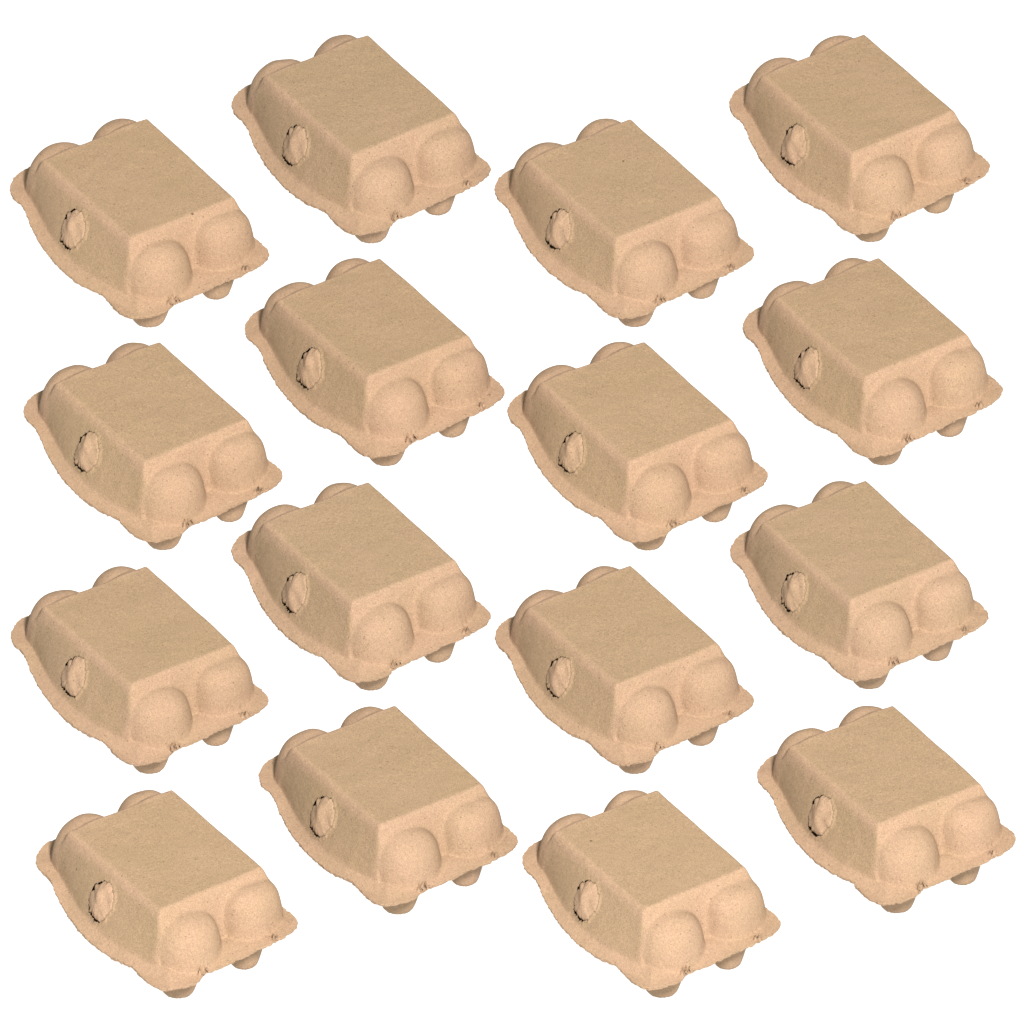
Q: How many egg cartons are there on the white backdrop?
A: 16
